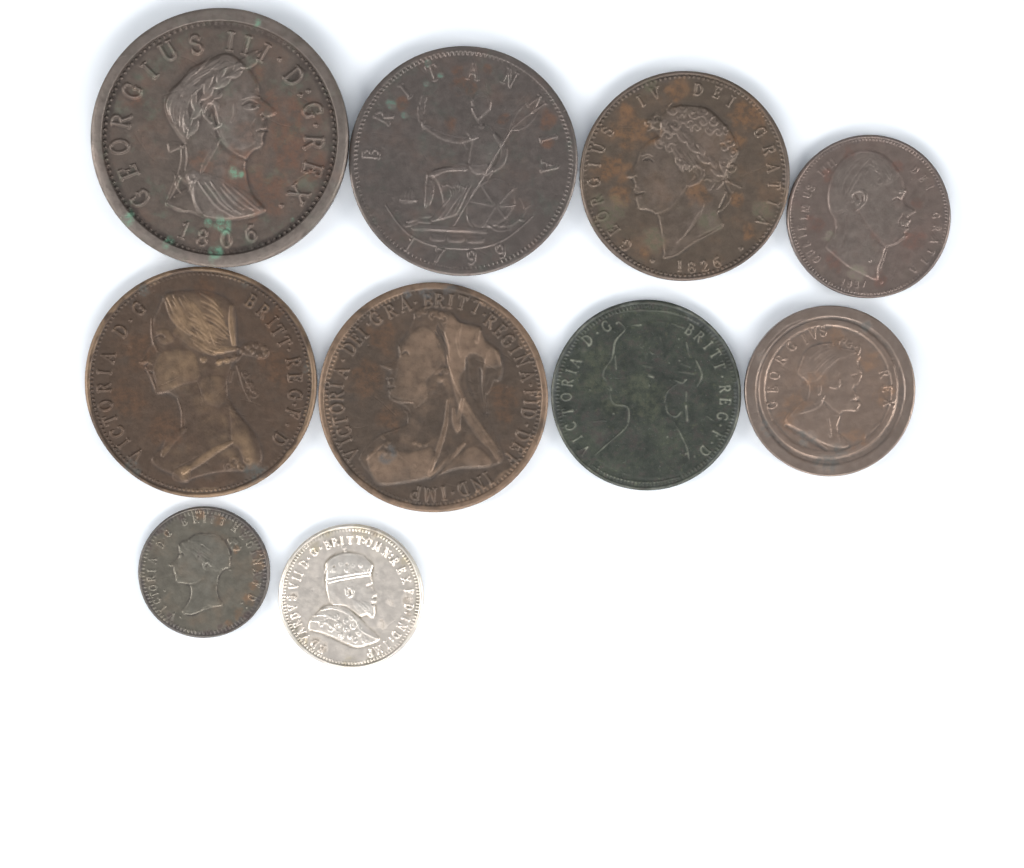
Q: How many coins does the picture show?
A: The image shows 10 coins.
